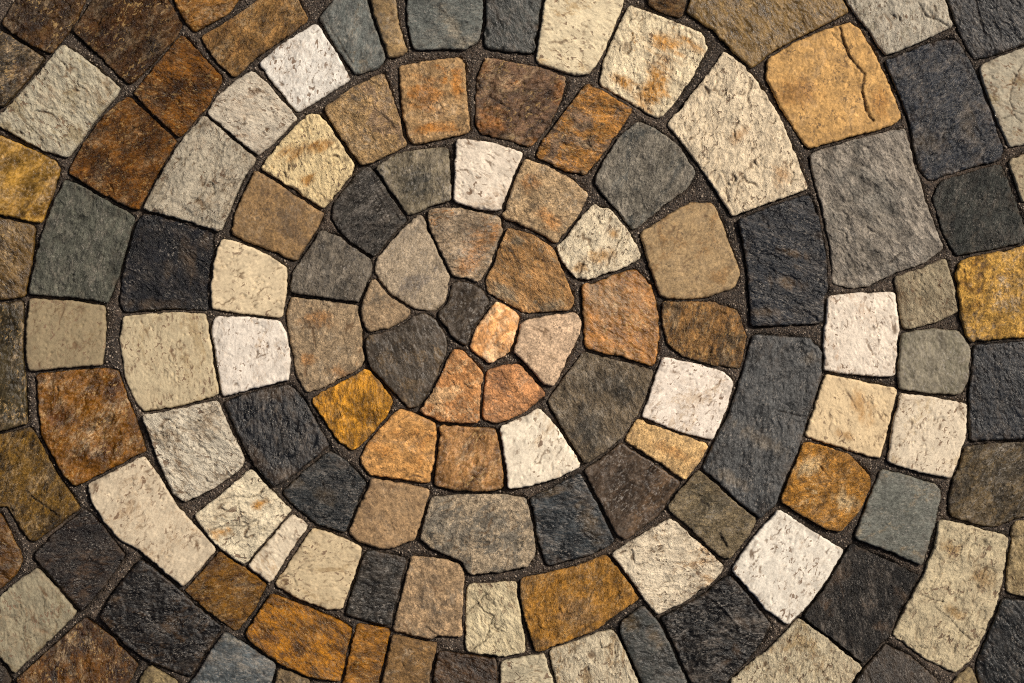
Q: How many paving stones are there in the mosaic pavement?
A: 128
